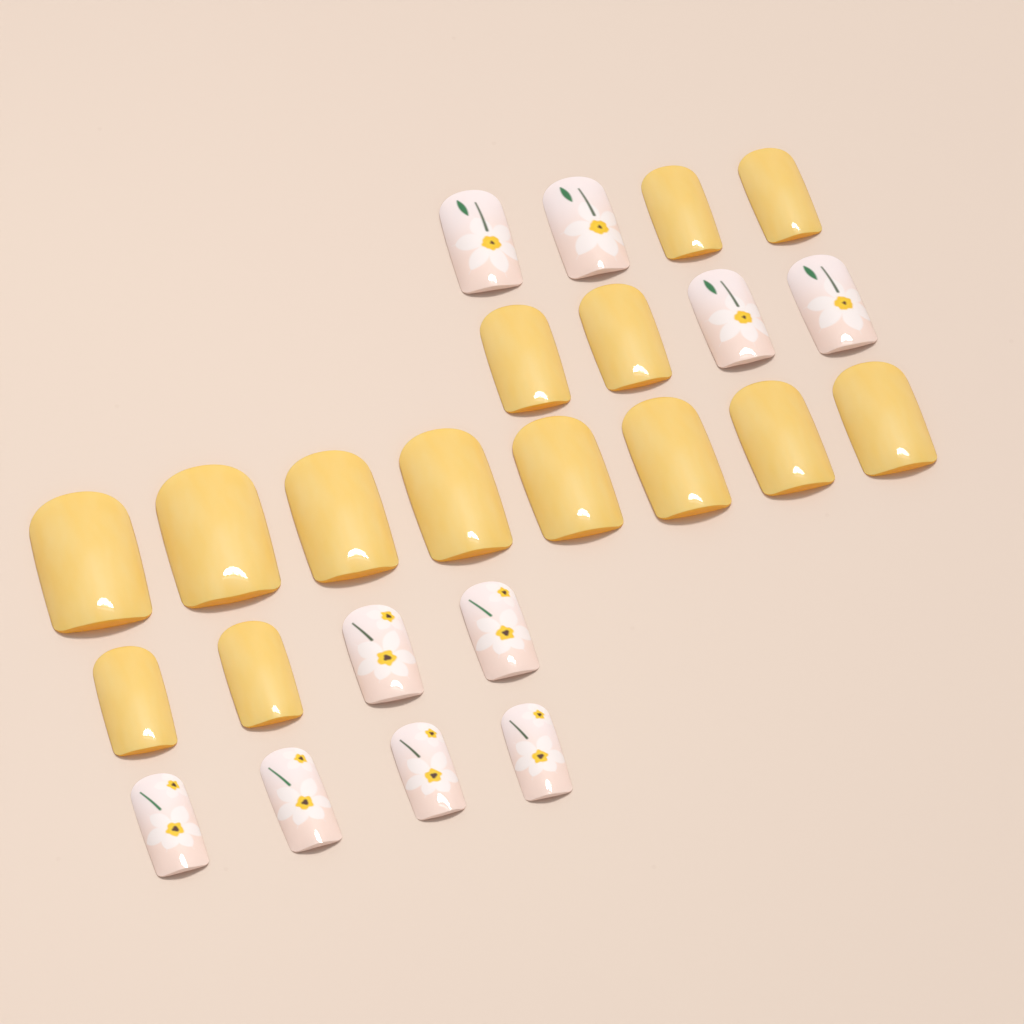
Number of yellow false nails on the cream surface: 14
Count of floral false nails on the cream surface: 10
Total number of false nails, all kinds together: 24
